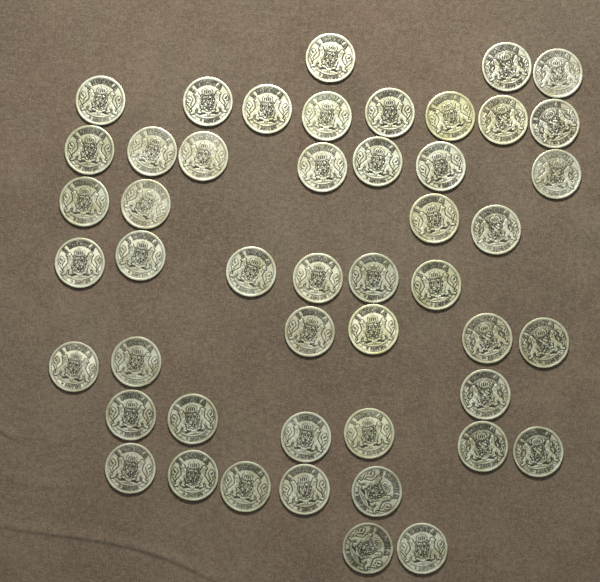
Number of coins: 48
